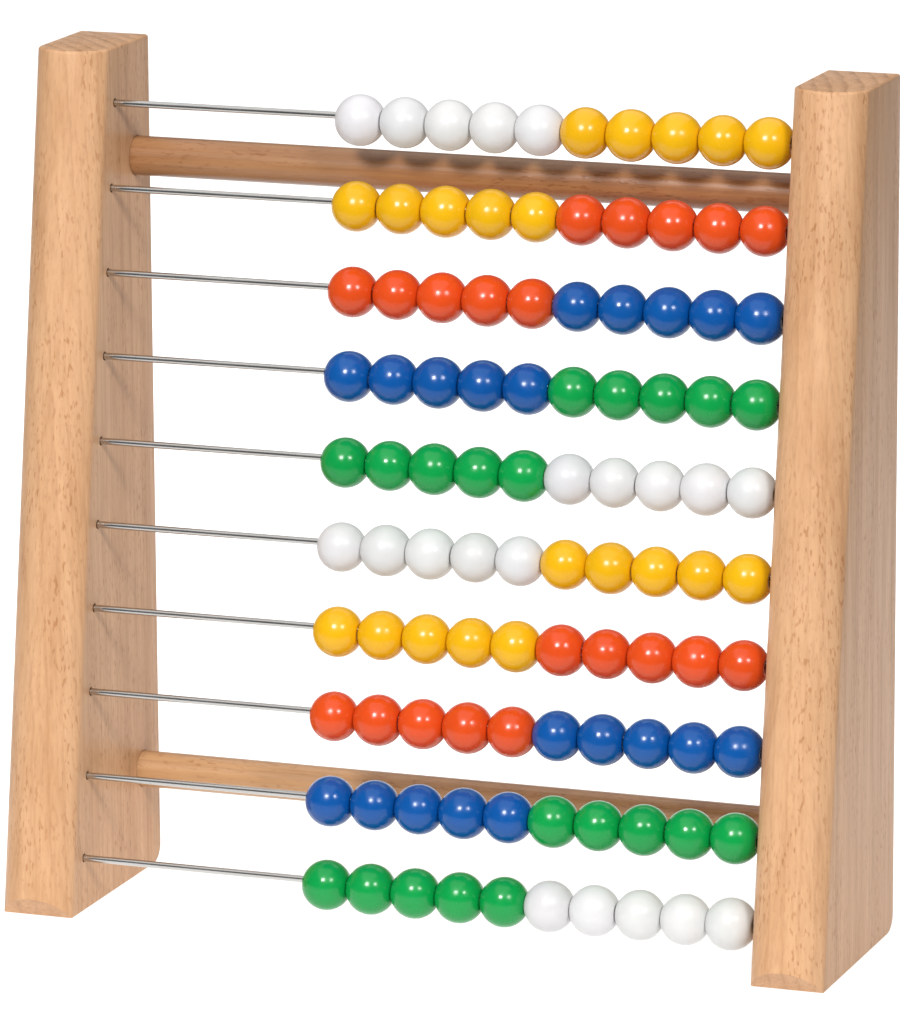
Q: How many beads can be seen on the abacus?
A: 100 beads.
